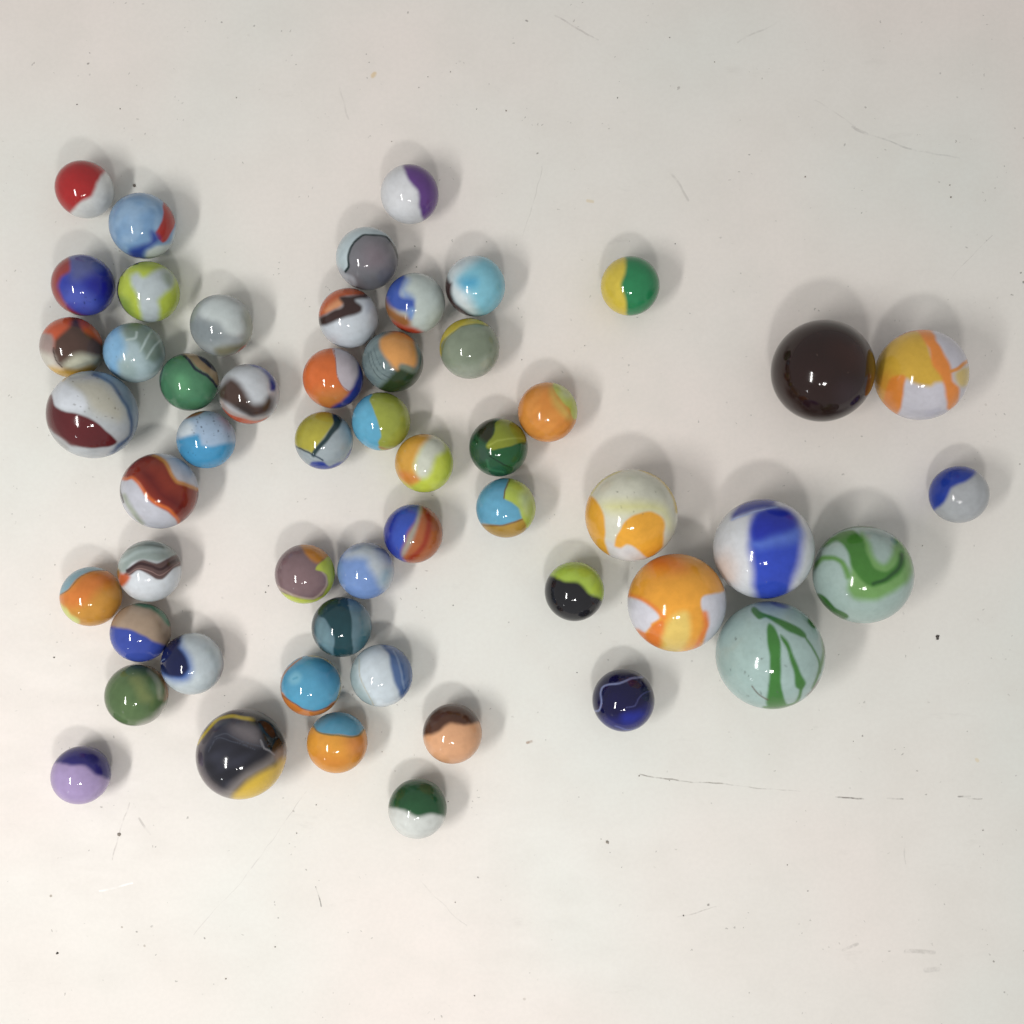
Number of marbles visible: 53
